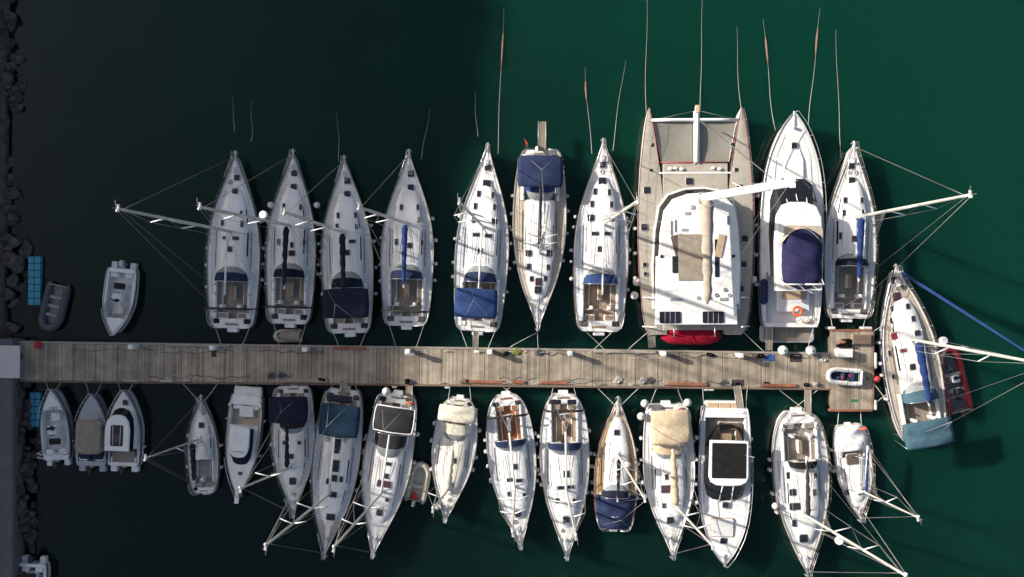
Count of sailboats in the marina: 21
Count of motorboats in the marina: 8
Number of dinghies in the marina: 5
